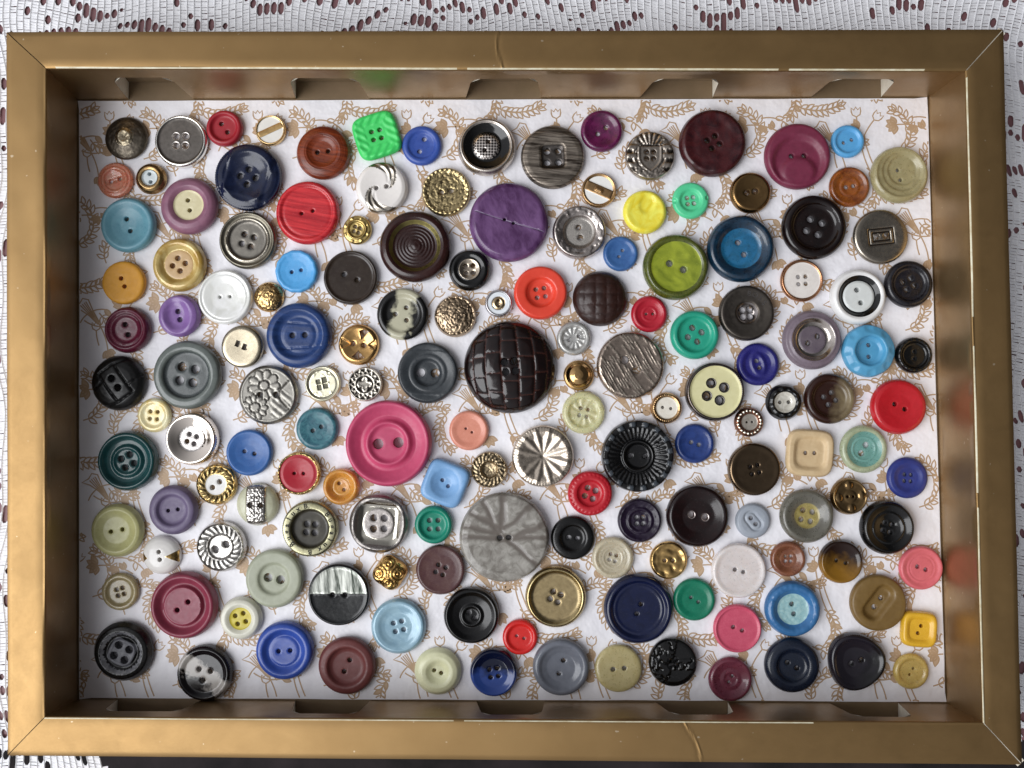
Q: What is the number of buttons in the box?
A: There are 154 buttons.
